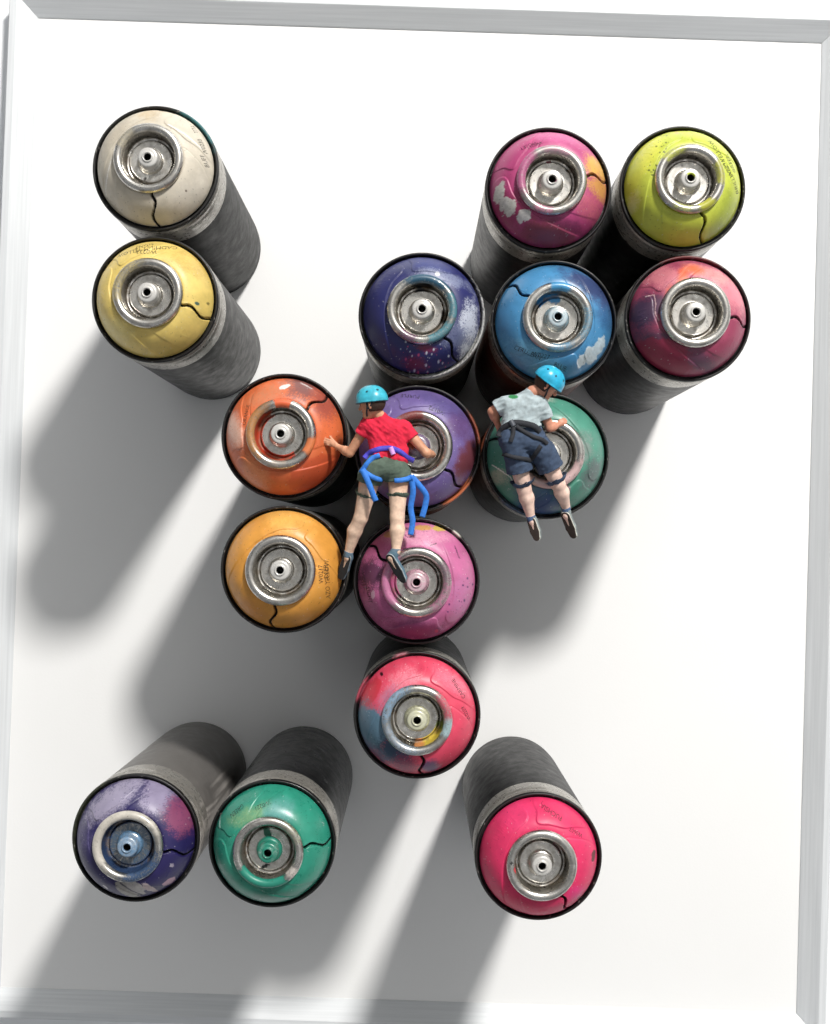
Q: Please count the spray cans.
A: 16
